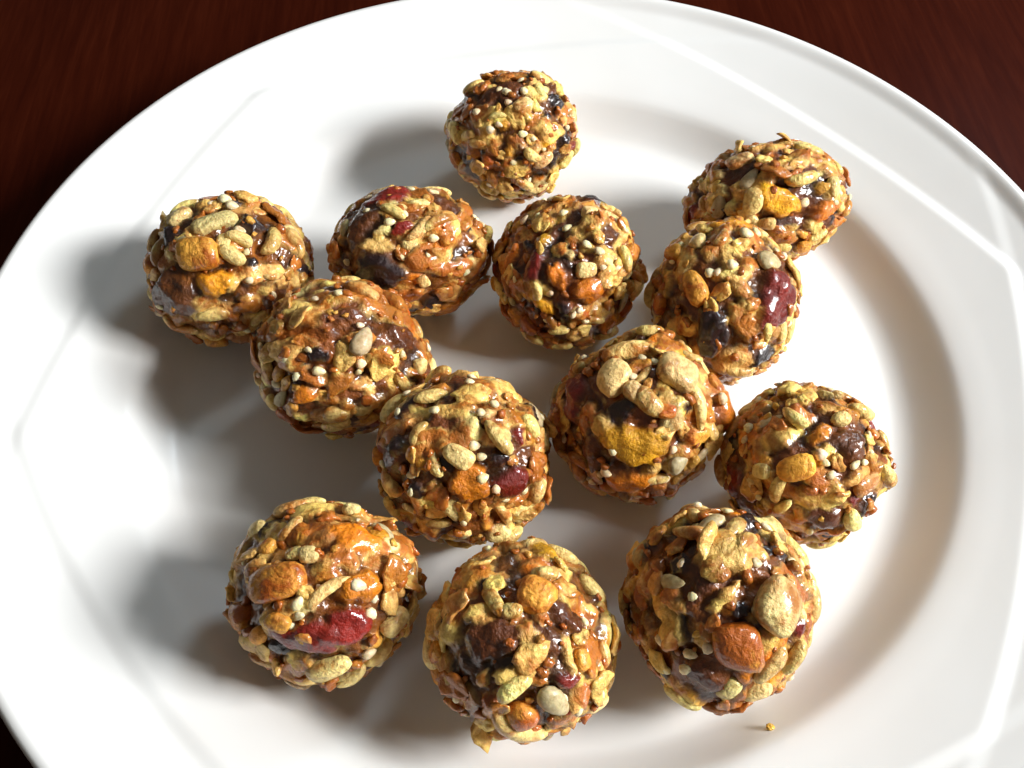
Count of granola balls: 13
